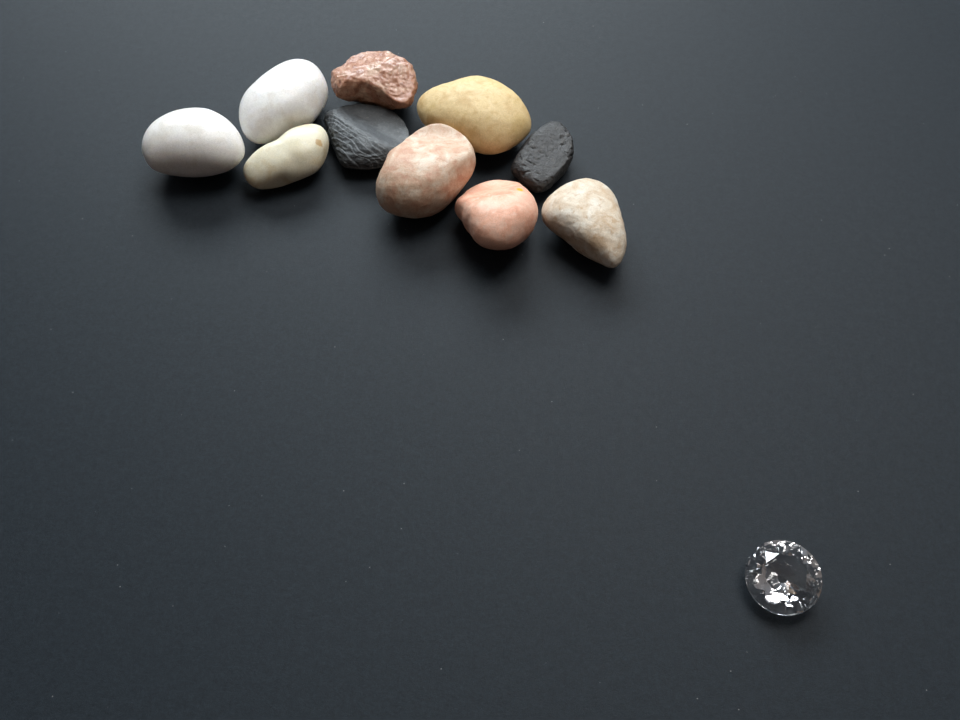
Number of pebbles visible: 10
